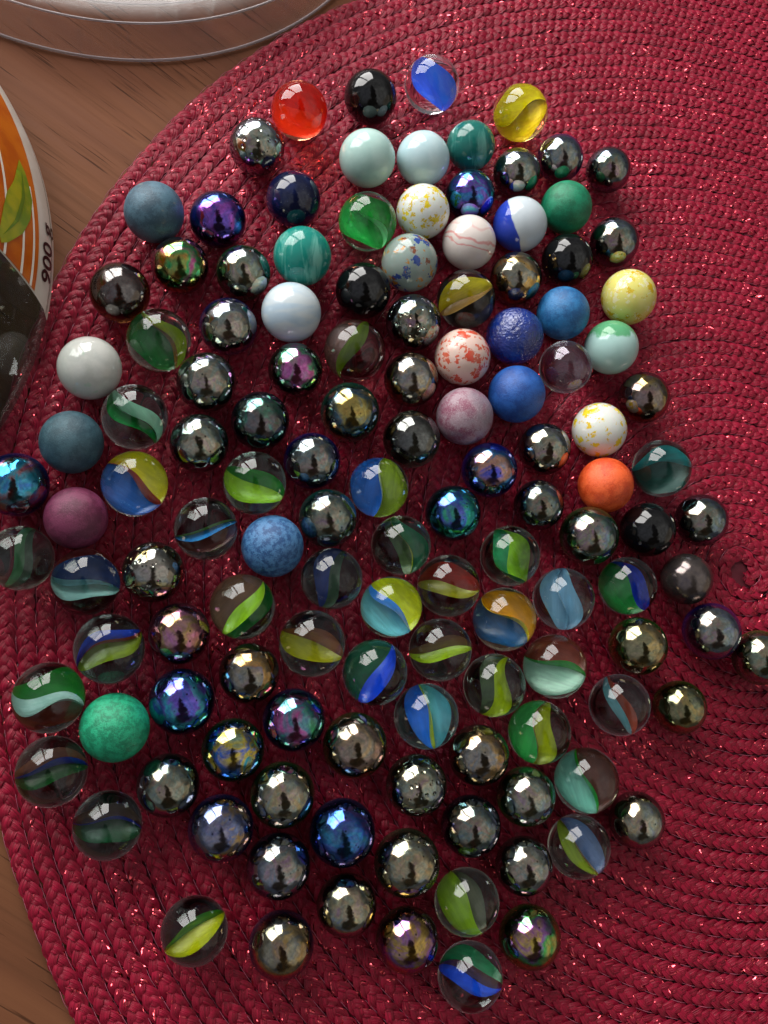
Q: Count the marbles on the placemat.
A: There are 130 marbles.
